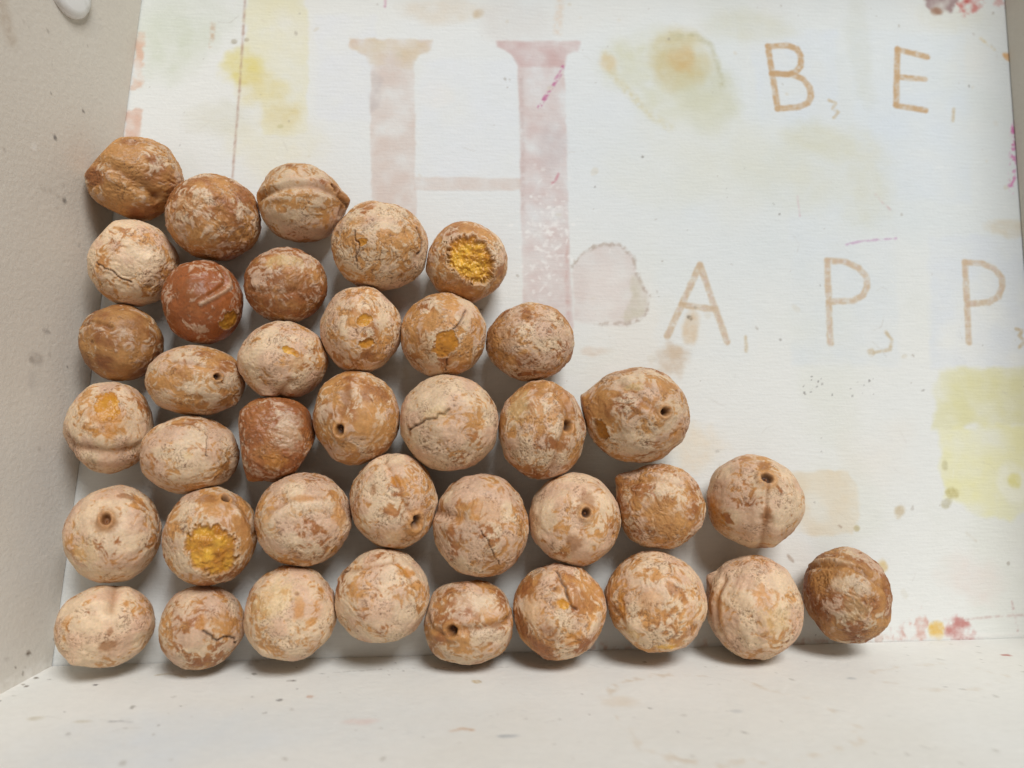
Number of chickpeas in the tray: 38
